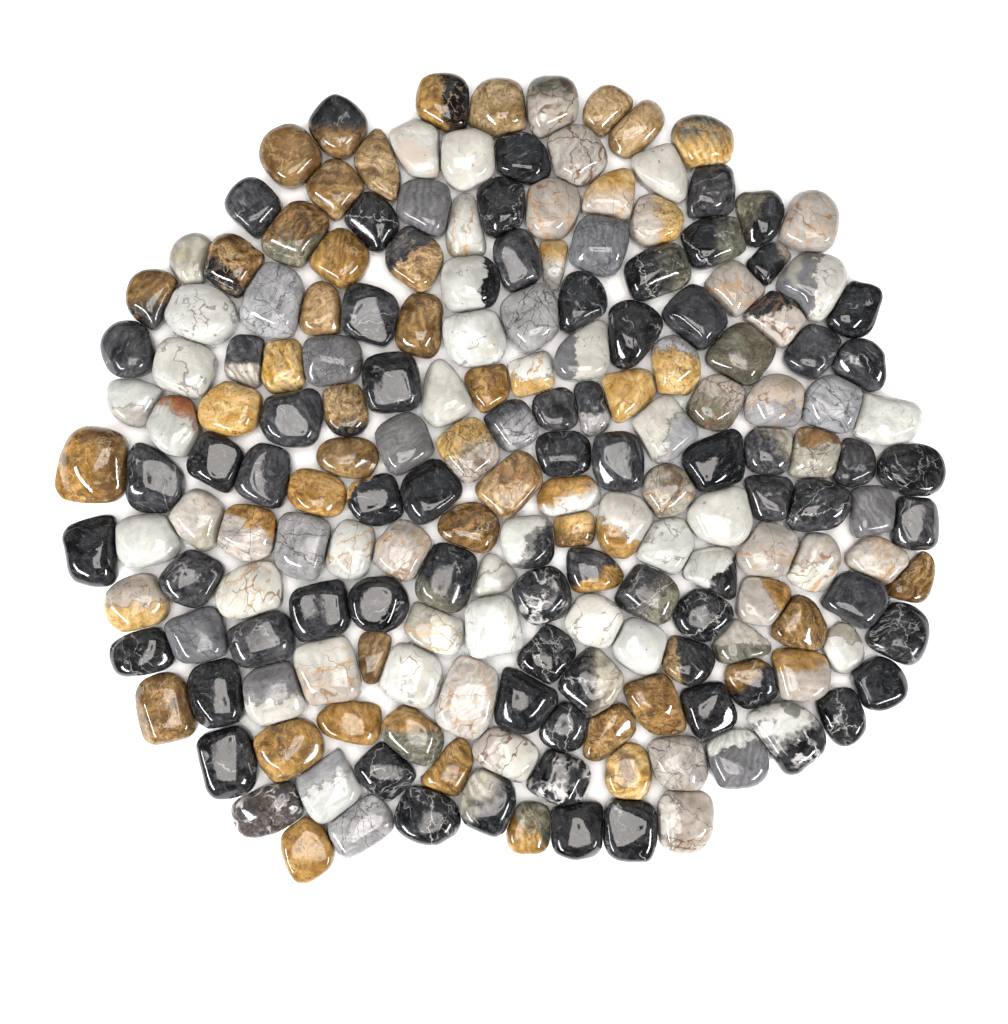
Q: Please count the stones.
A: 188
